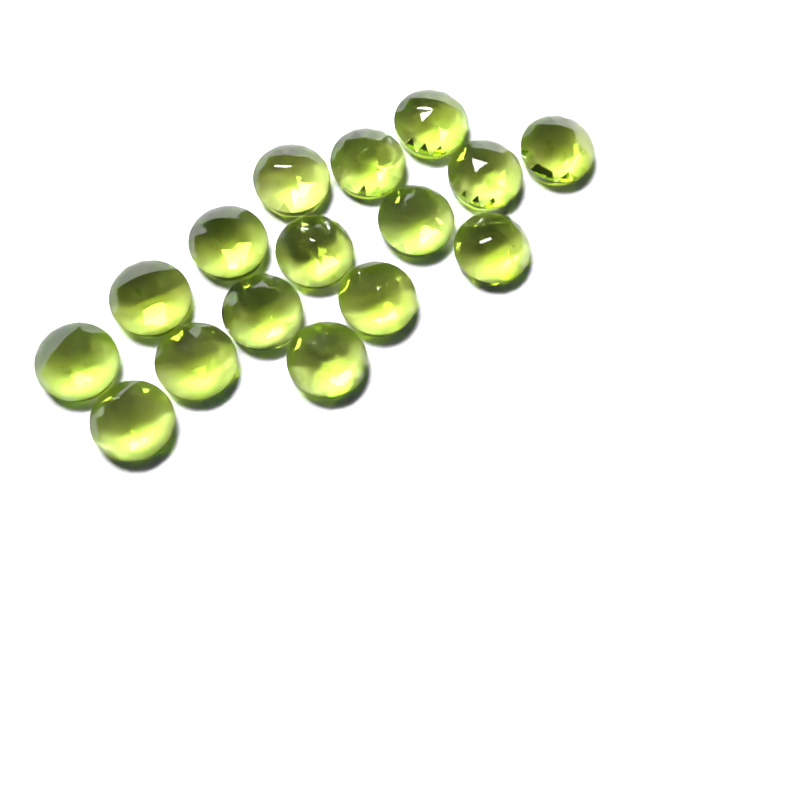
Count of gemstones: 16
